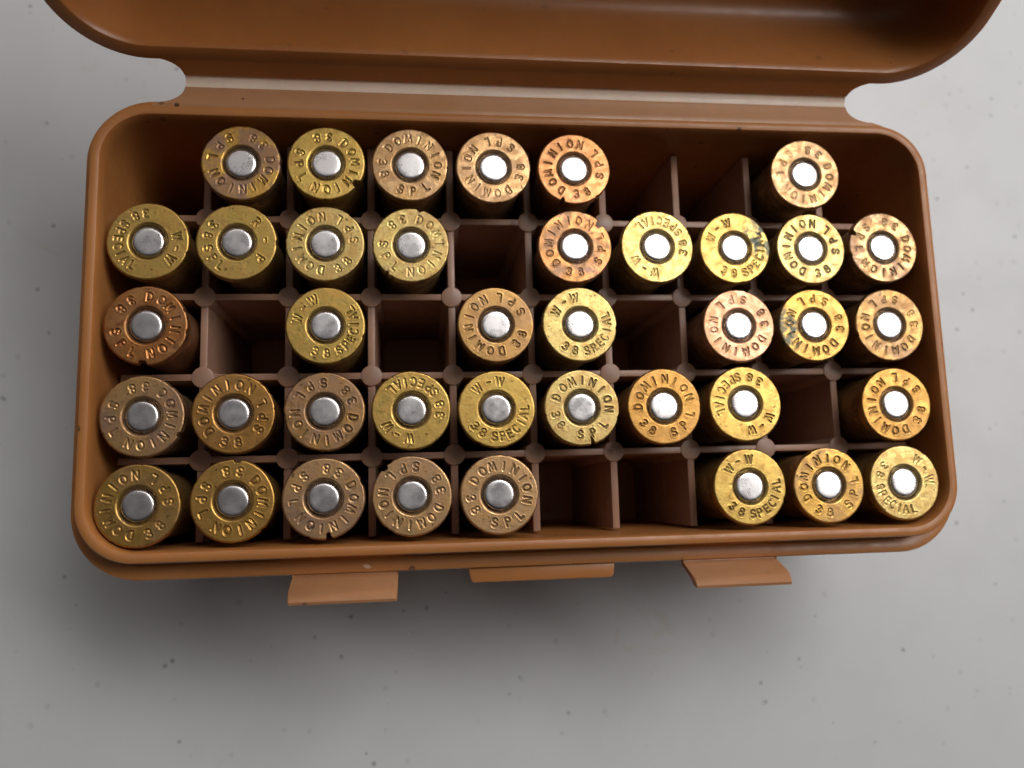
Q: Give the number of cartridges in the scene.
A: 39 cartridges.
